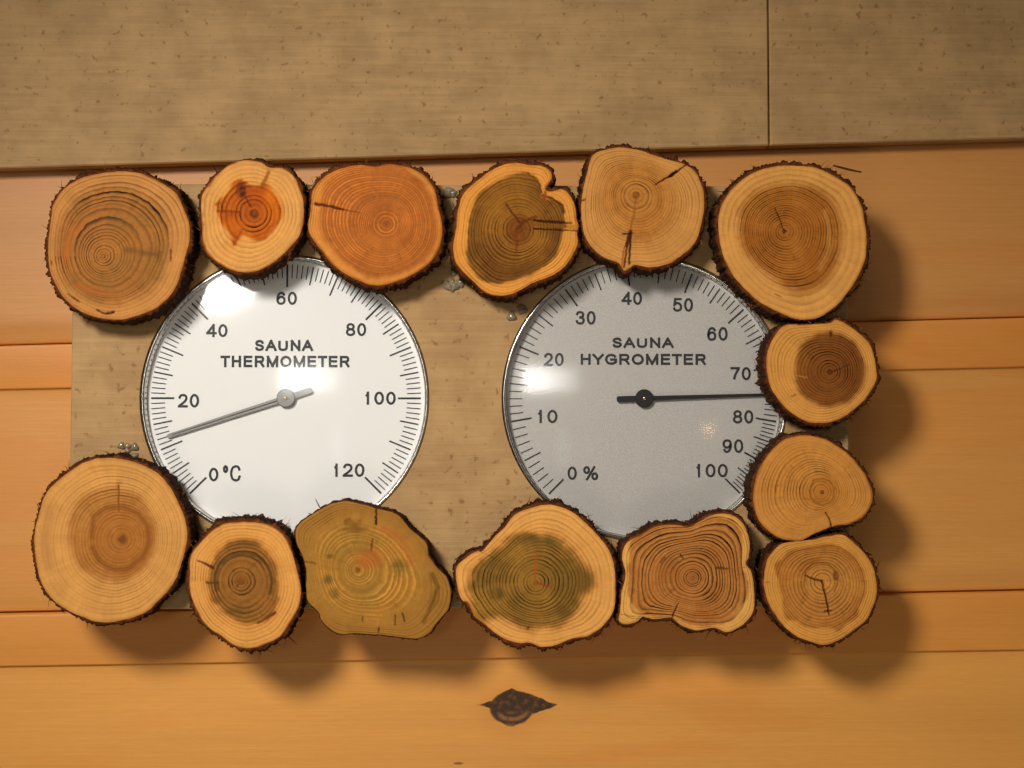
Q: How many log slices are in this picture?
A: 14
